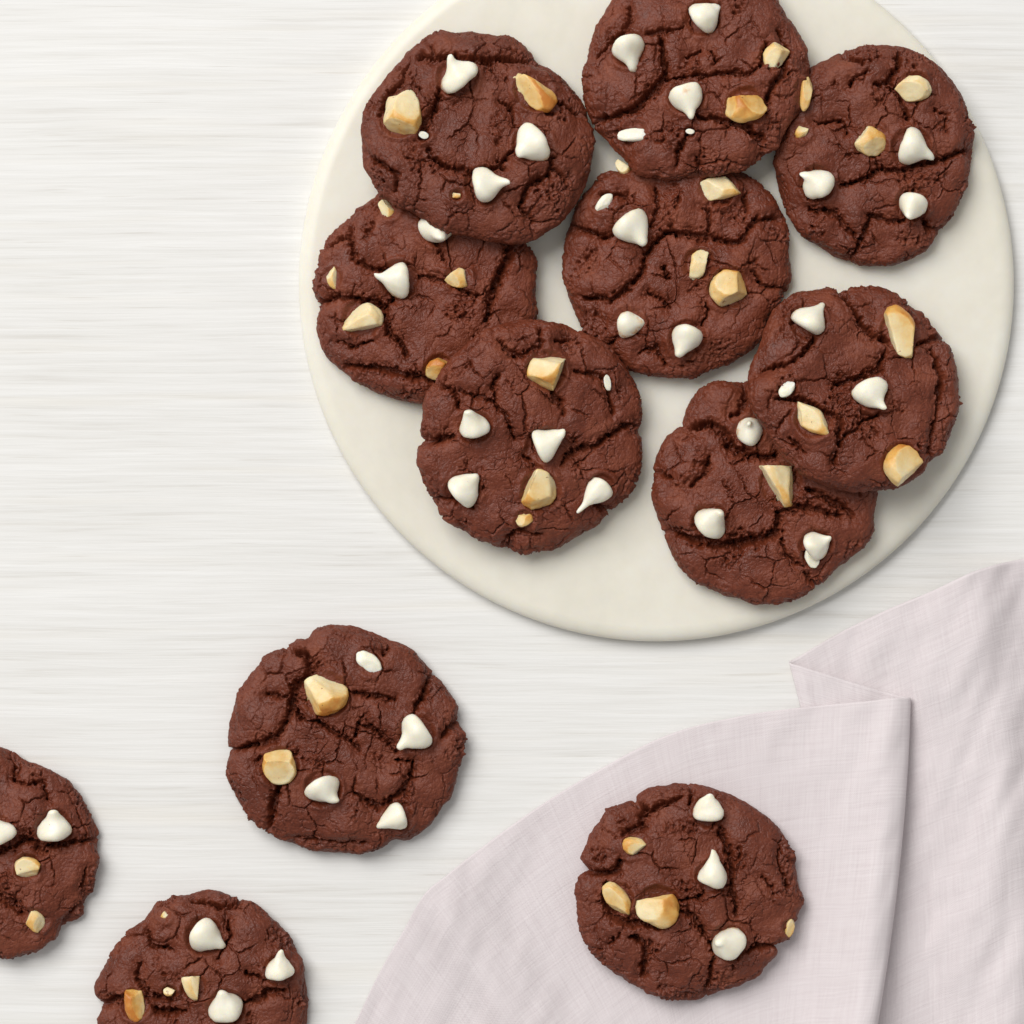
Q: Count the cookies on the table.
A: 12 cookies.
